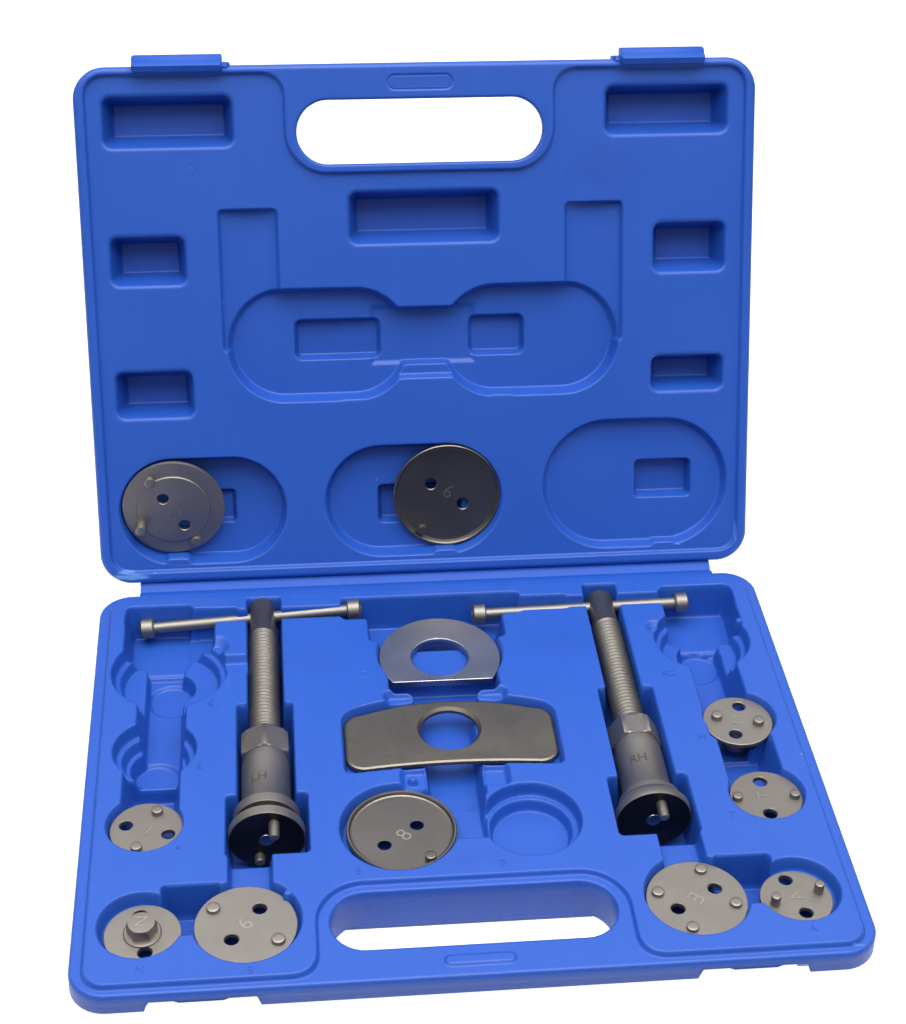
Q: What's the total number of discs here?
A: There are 10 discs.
